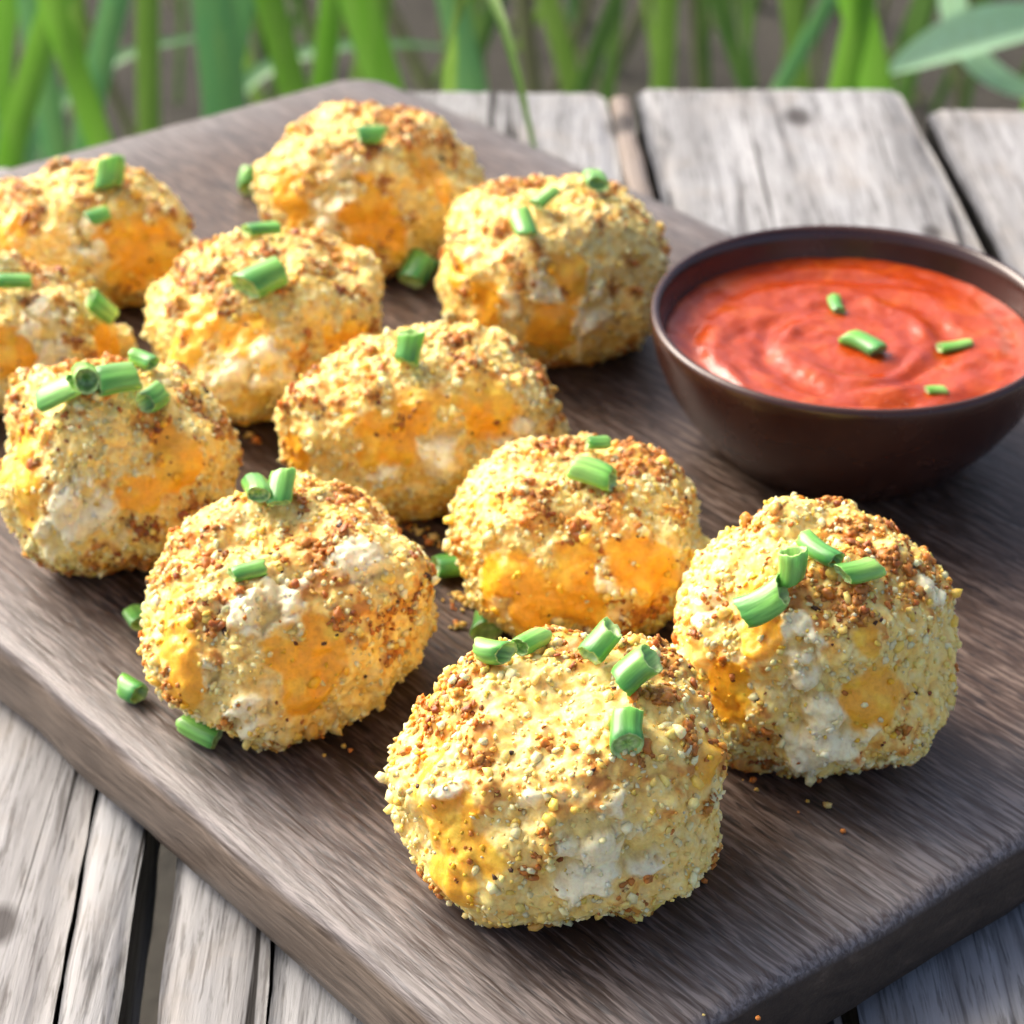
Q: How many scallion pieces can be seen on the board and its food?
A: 41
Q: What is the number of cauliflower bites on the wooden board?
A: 11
